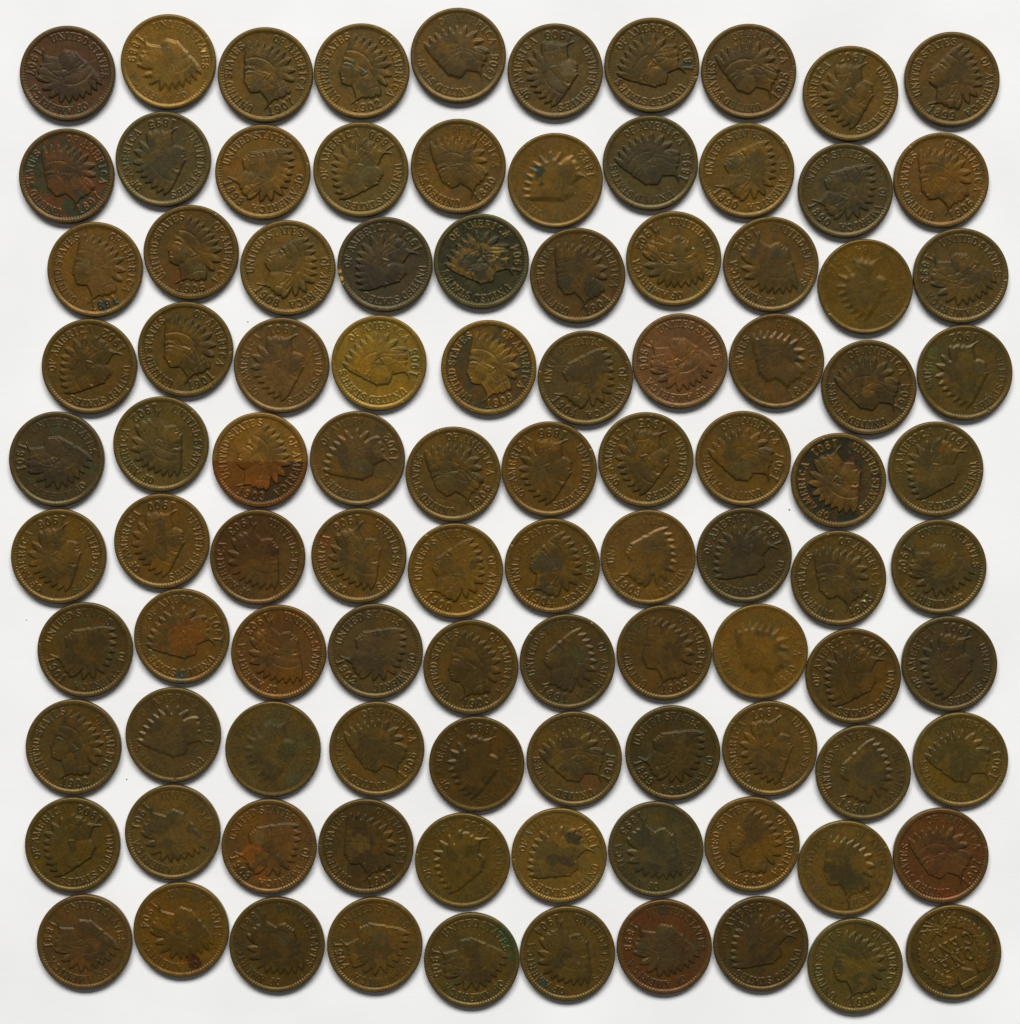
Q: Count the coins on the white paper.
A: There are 100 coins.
